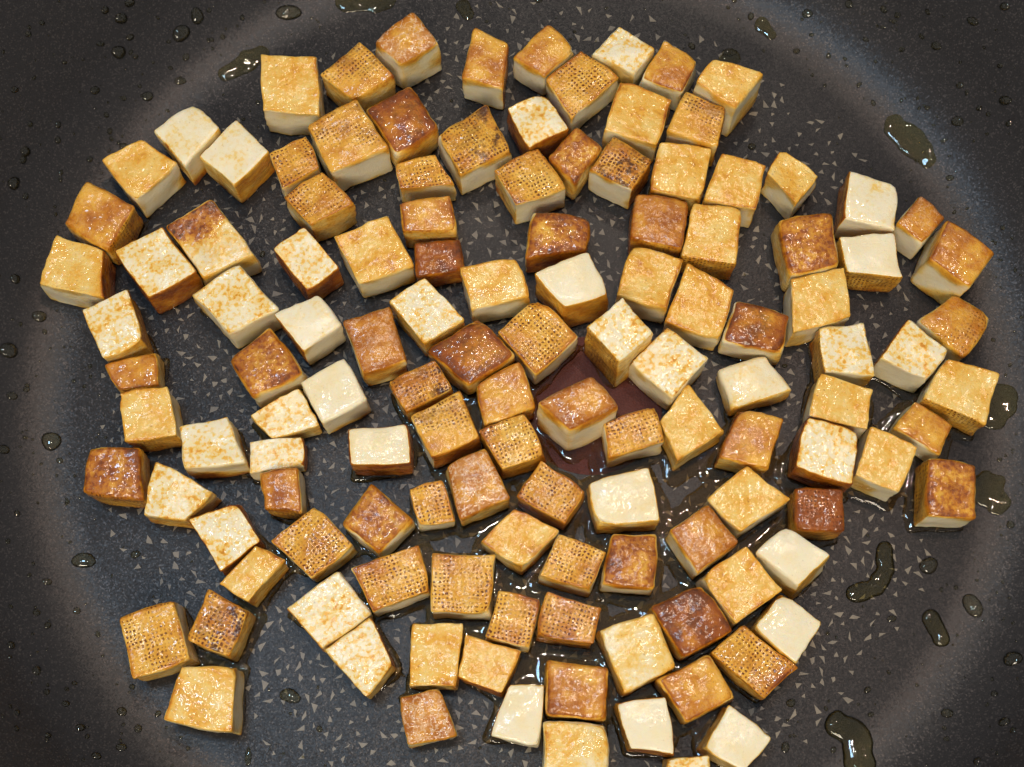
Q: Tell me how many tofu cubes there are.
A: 126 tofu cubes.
